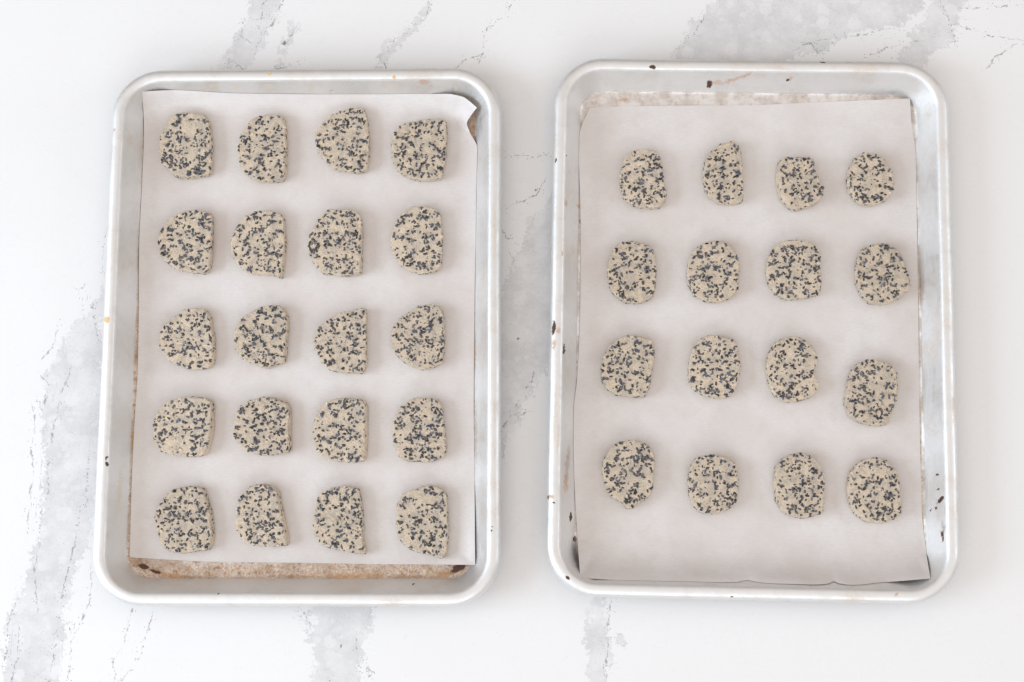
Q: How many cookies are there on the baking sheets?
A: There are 36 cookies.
